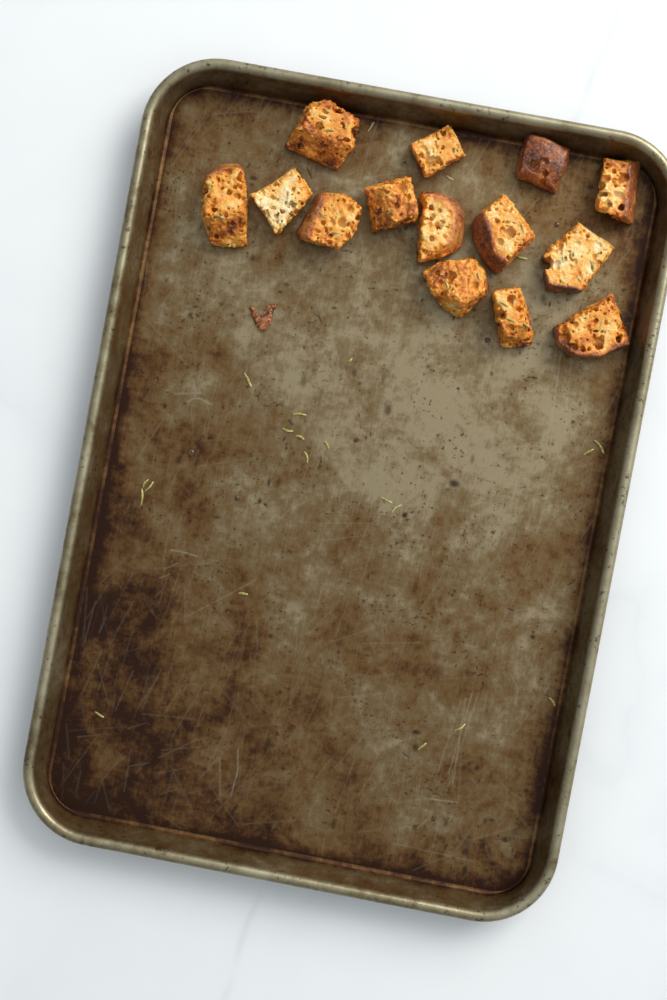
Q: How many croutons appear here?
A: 14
